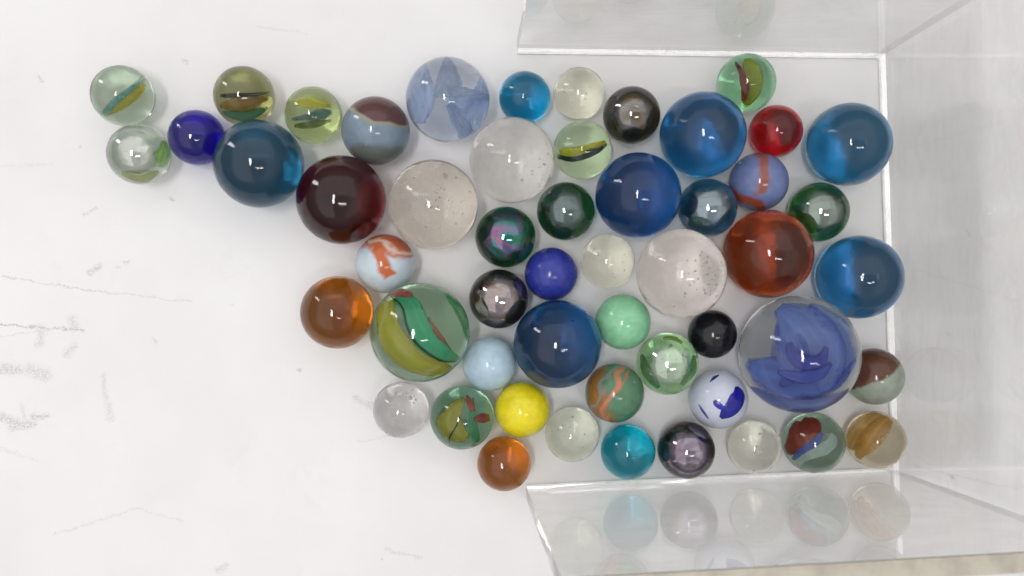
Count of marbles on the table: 53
